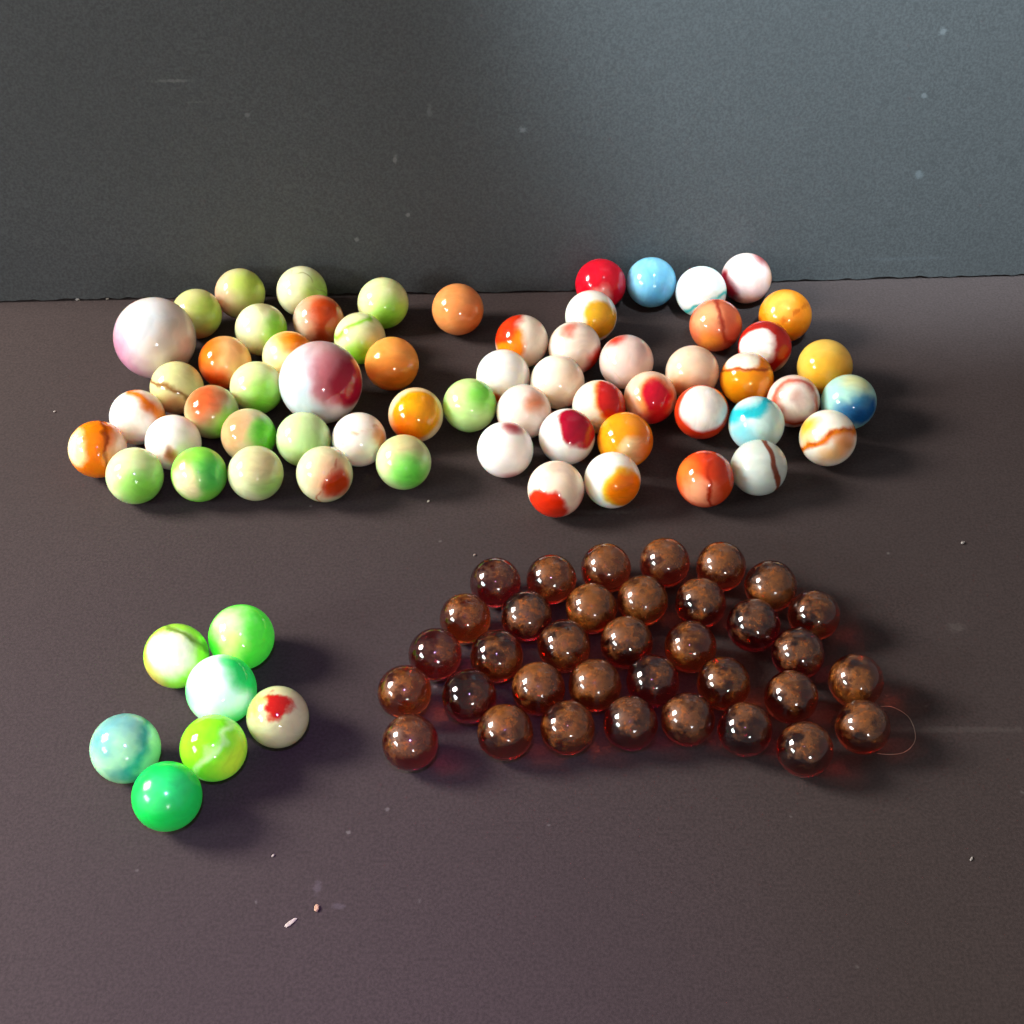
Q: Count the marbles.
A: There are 102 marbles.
